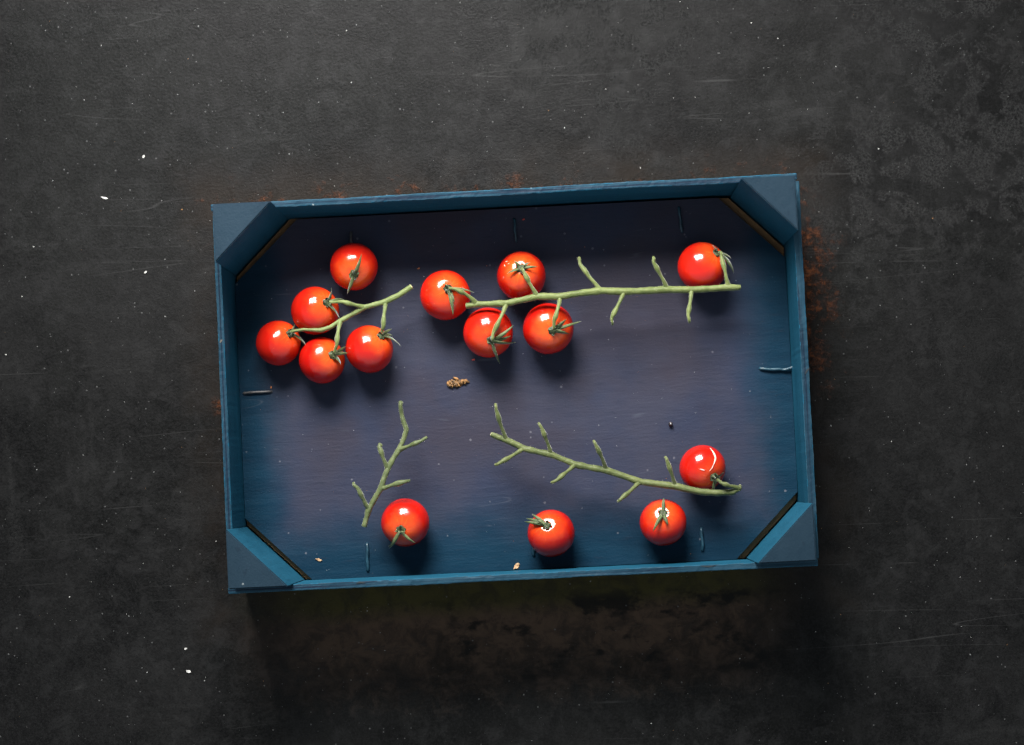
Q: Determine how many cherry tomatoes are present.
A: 14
